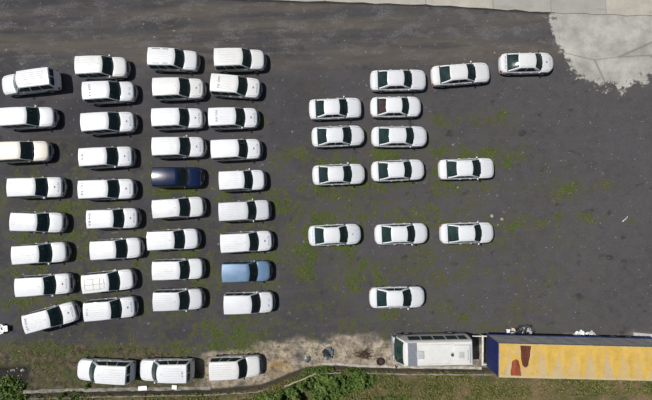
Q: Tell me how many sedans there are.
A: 14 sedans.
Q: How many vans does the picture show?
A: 38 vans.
